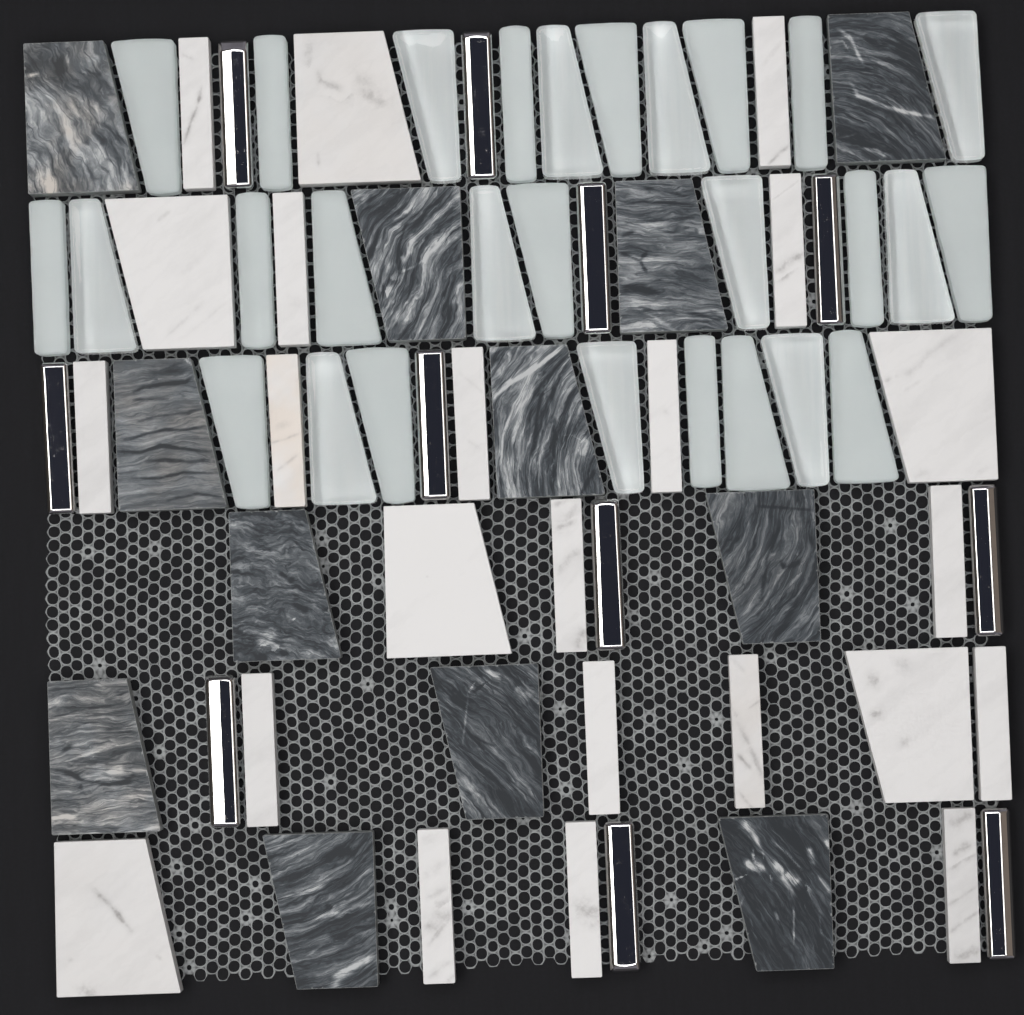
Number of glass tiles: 28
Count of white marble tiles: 23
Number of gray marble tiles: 12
